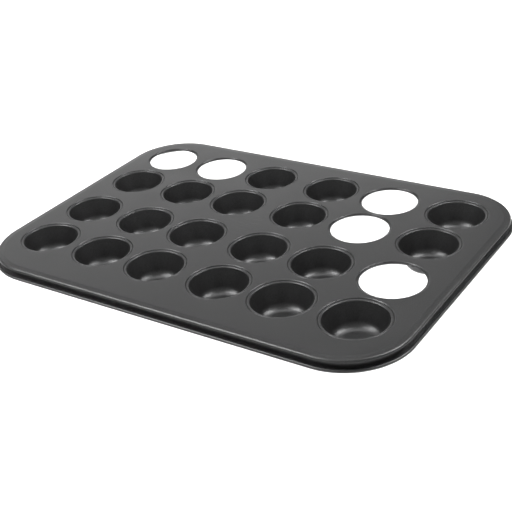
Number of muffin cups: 19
